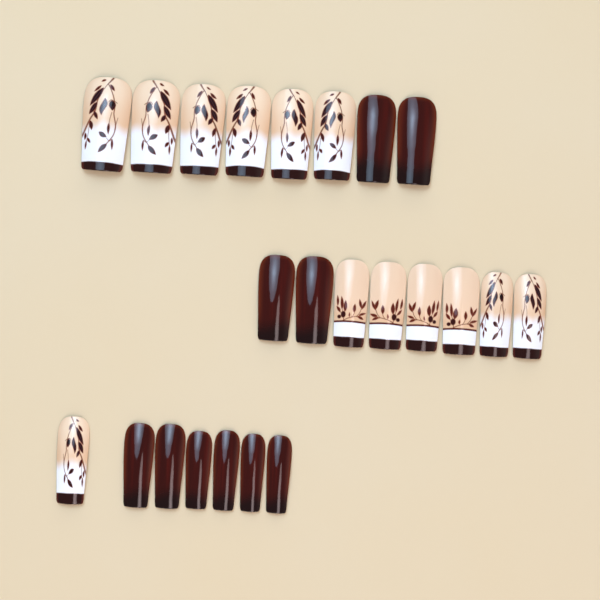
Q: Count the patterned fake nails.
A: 13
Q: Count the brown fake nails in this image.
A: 10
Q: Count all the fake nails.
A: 23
